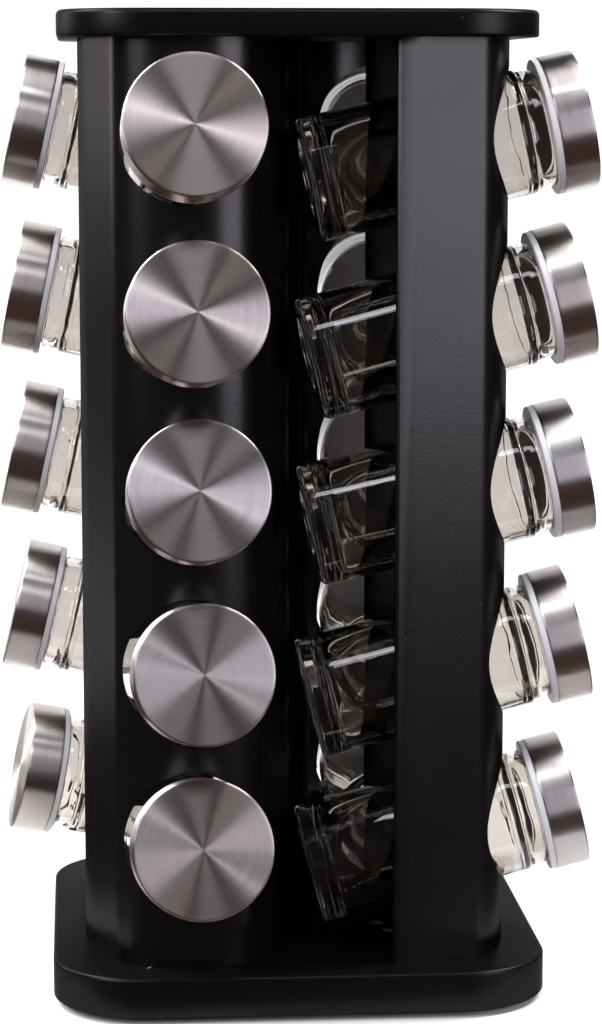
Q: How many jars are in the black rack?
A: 20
